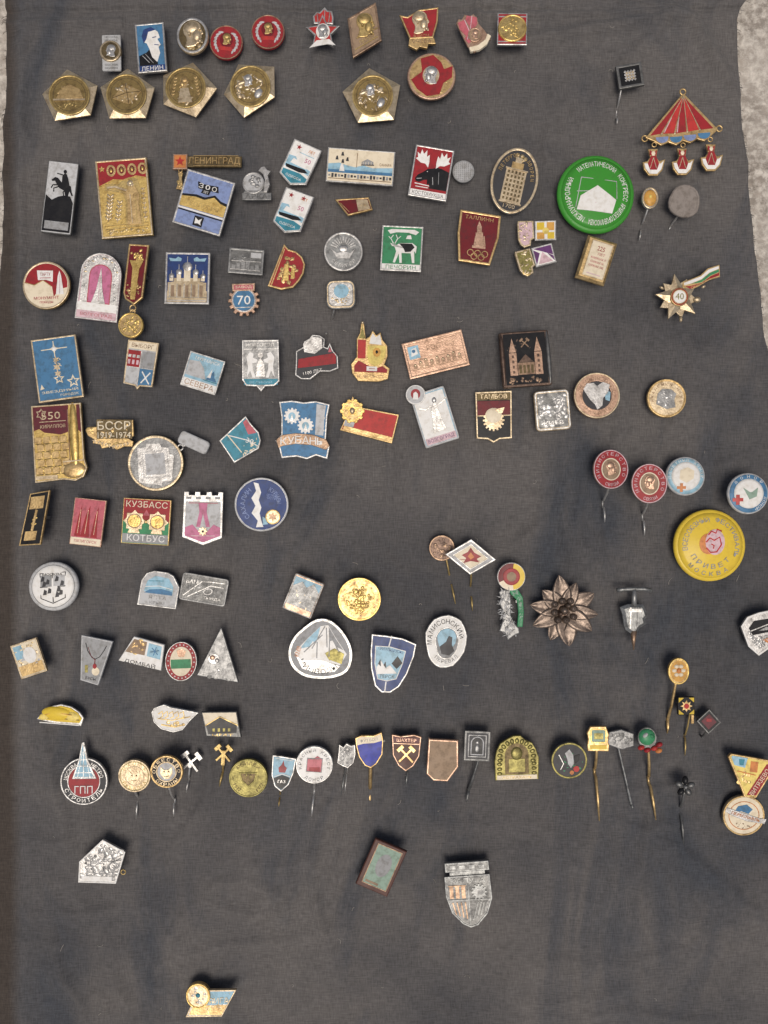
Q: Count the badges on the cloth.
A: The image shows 127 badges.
